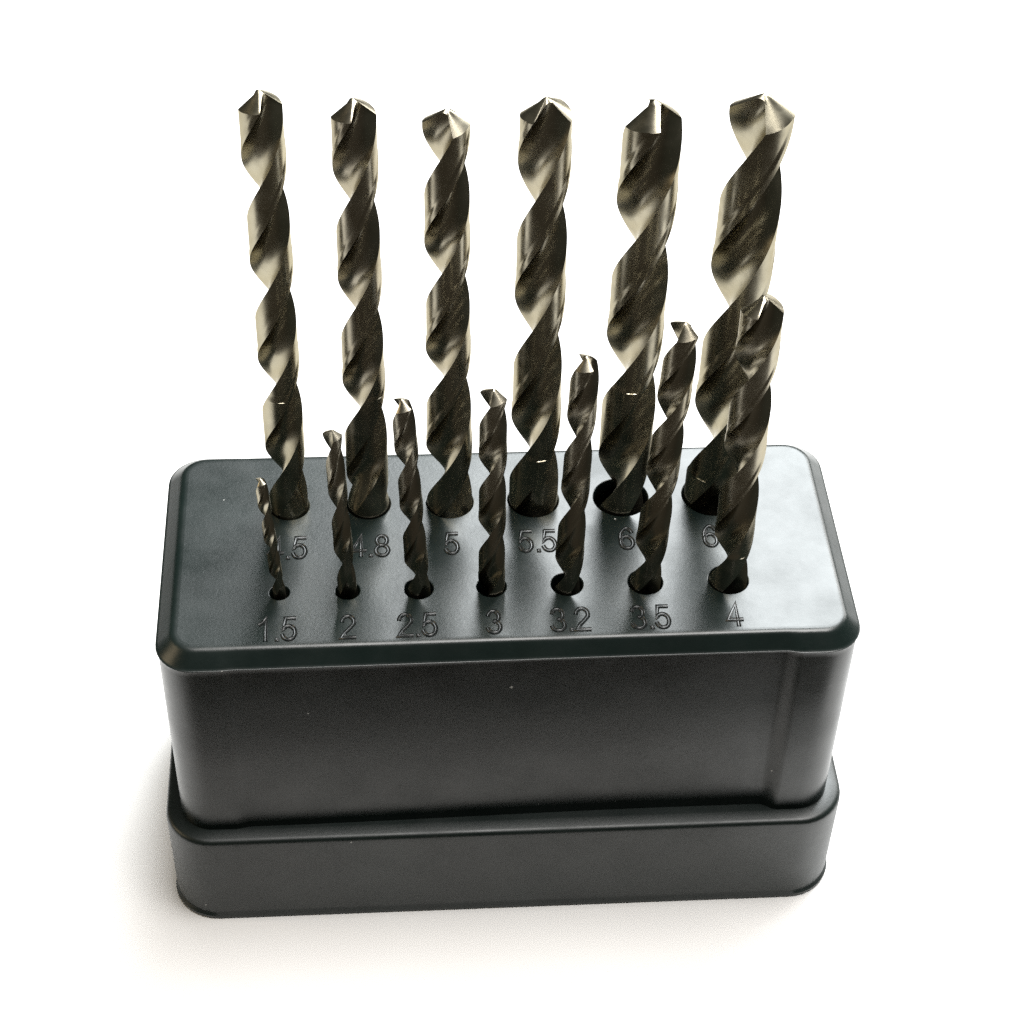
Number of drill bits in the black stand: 13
